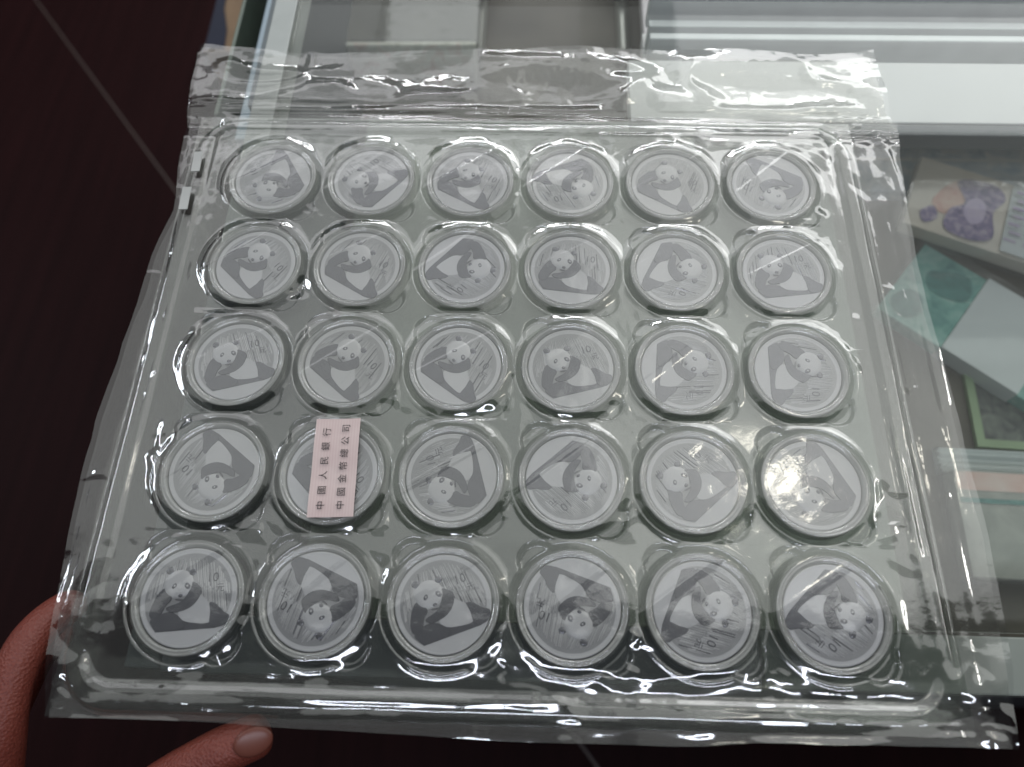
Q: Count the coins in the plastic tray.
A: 30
